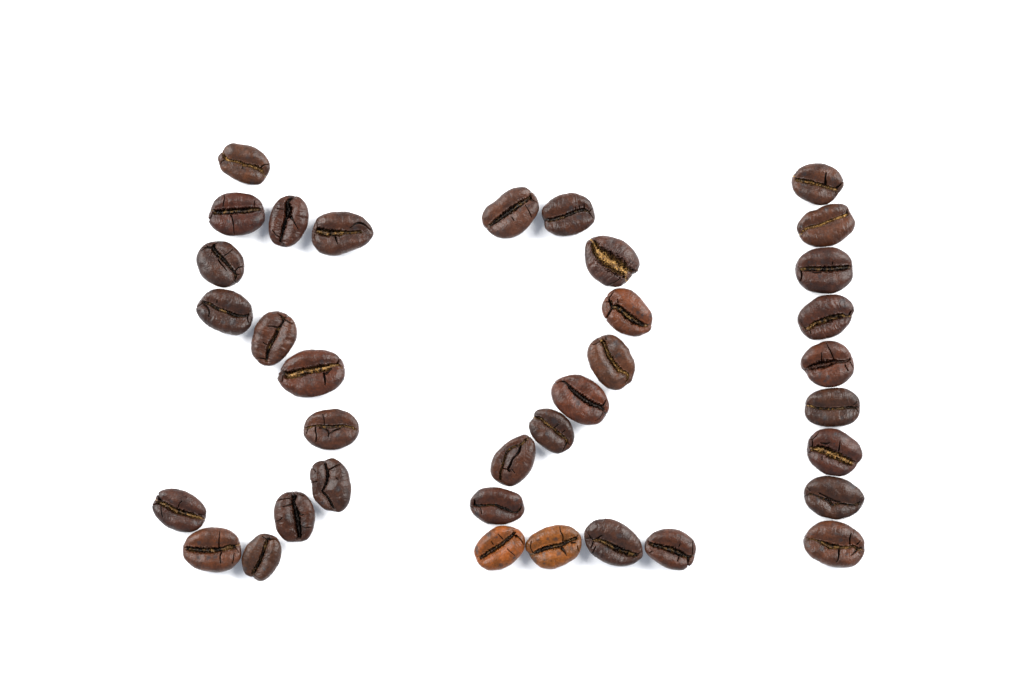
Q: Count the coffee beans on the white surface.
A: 36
